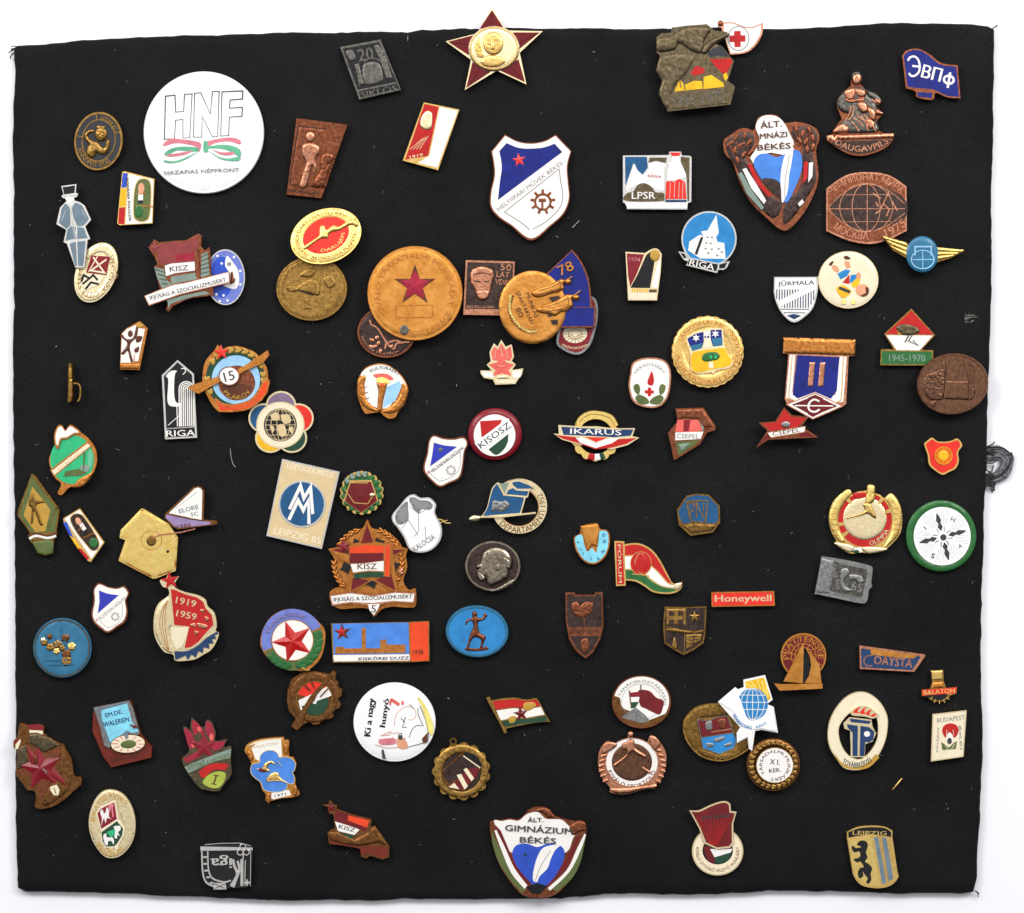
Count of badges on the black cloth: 99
